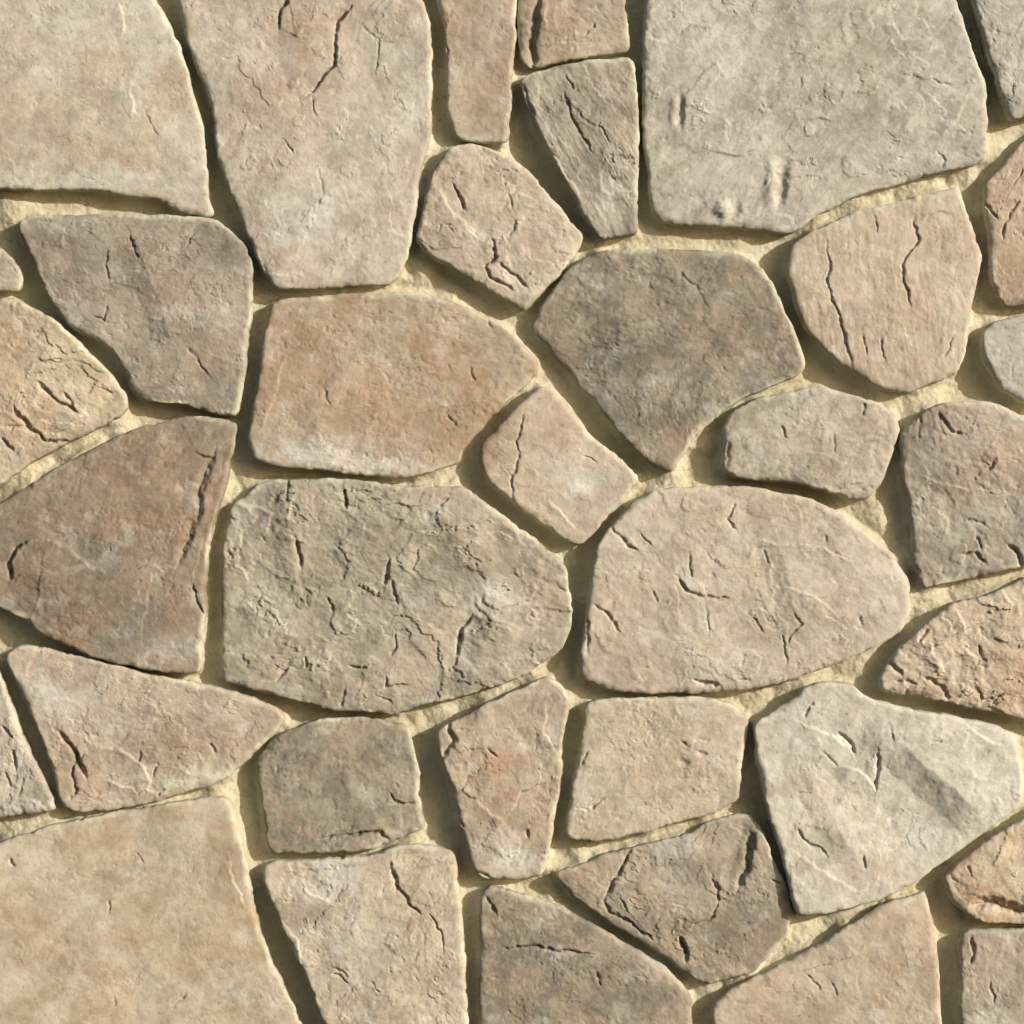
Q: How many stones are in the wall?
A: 36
